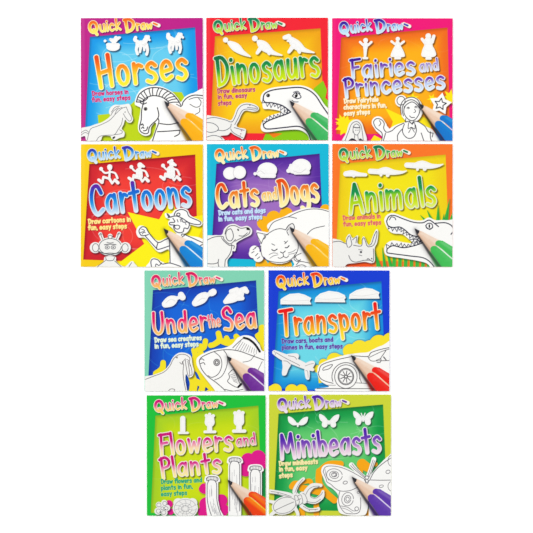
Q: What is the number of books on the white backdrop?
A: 10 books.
